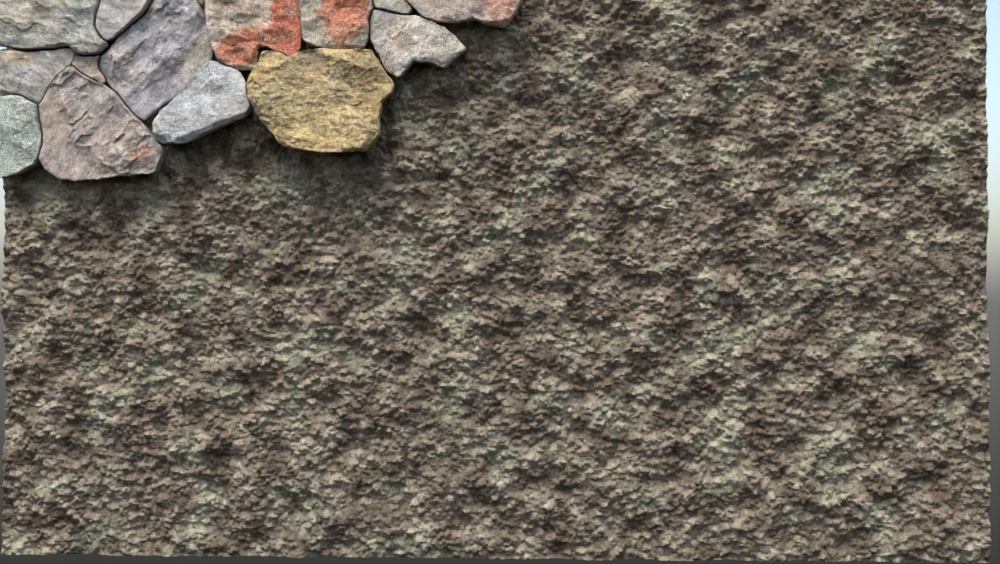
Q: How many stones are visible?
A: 14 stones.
